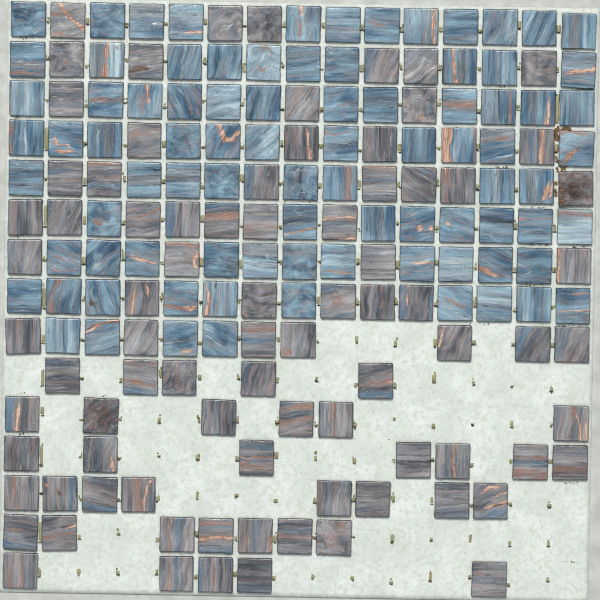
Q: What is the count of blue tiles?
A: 86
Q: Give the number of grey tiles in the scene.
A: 83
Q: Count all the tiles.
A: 169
